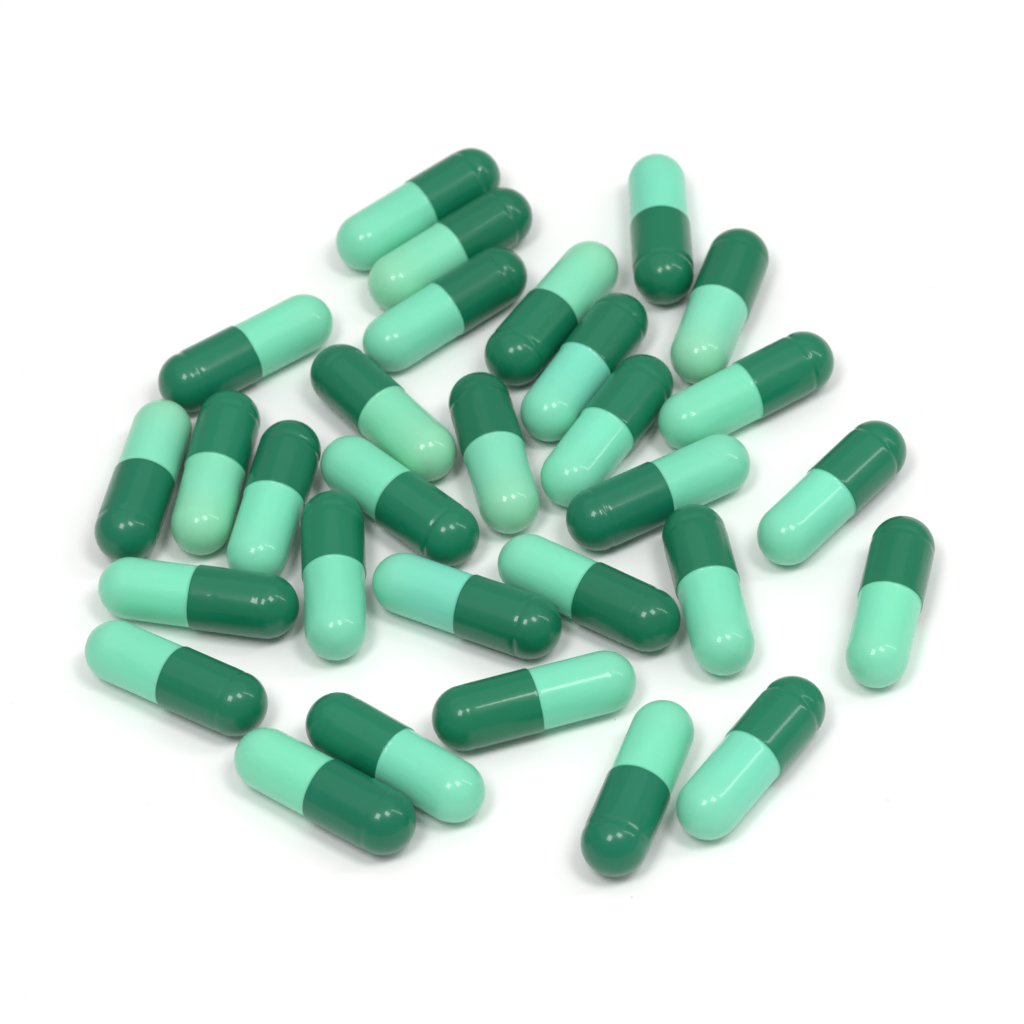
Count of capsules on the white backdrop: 30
